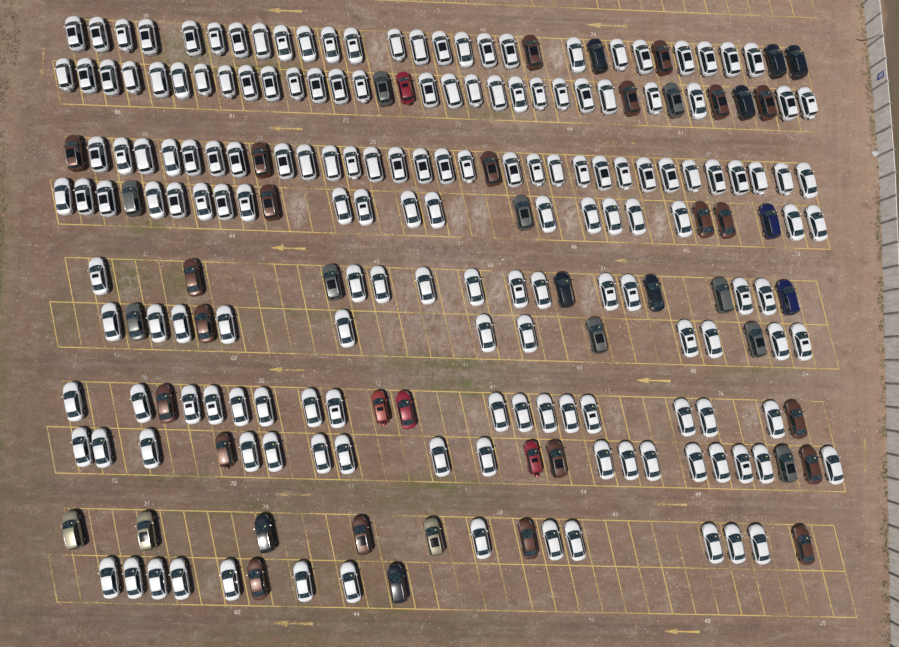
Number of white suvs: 74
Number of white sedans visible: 95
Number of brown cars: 22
